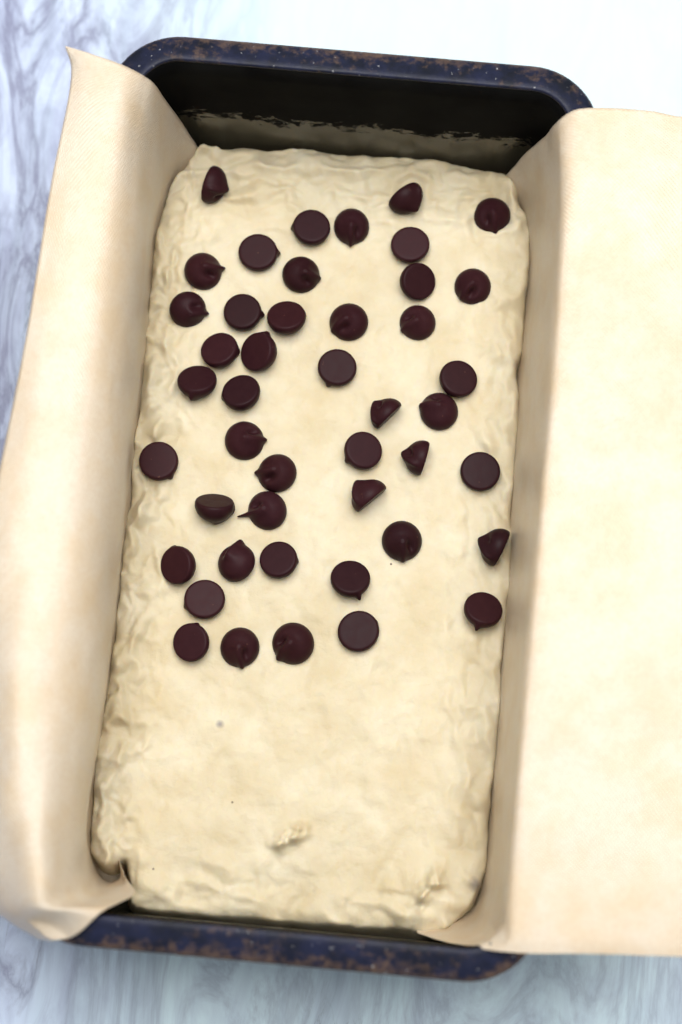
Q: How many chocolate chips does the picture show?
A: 45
